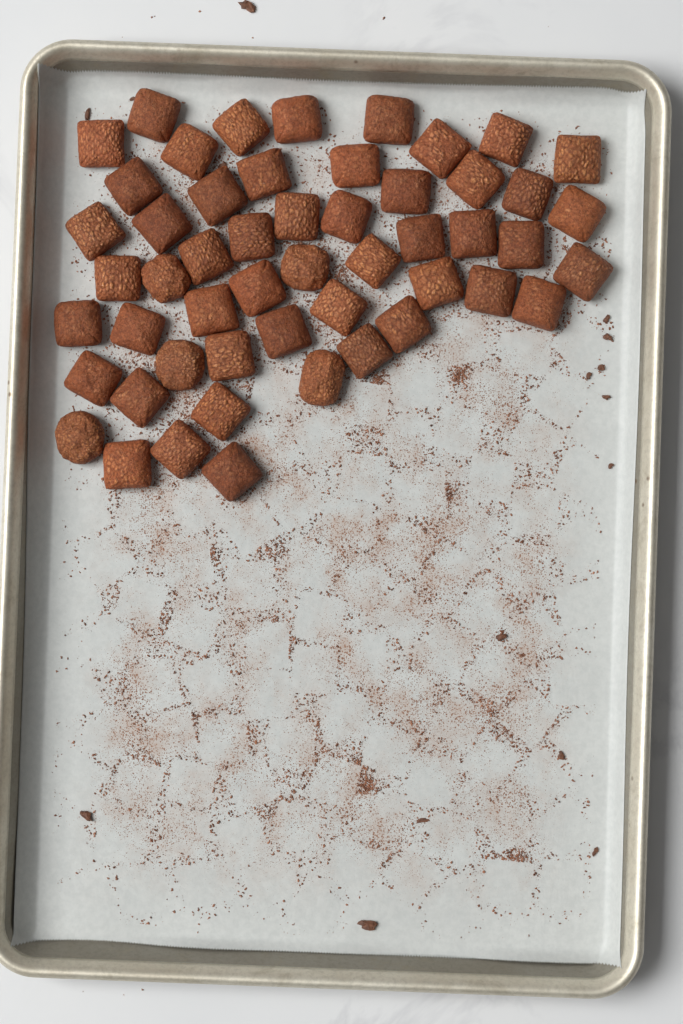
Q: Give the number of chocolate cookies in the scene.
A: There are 52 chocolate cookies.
